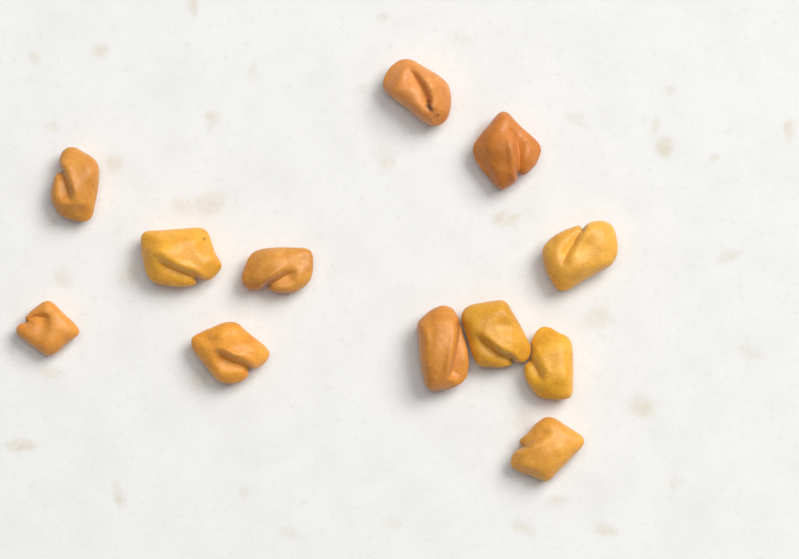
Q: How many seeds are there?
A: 12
